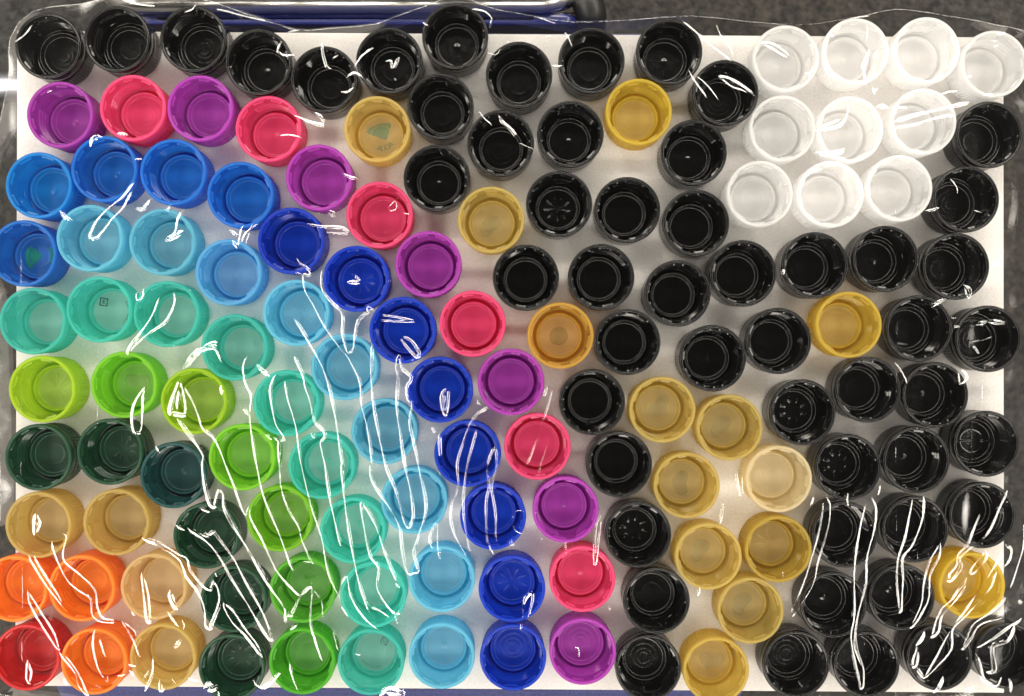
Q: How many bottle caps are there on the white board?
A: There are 142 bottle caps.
